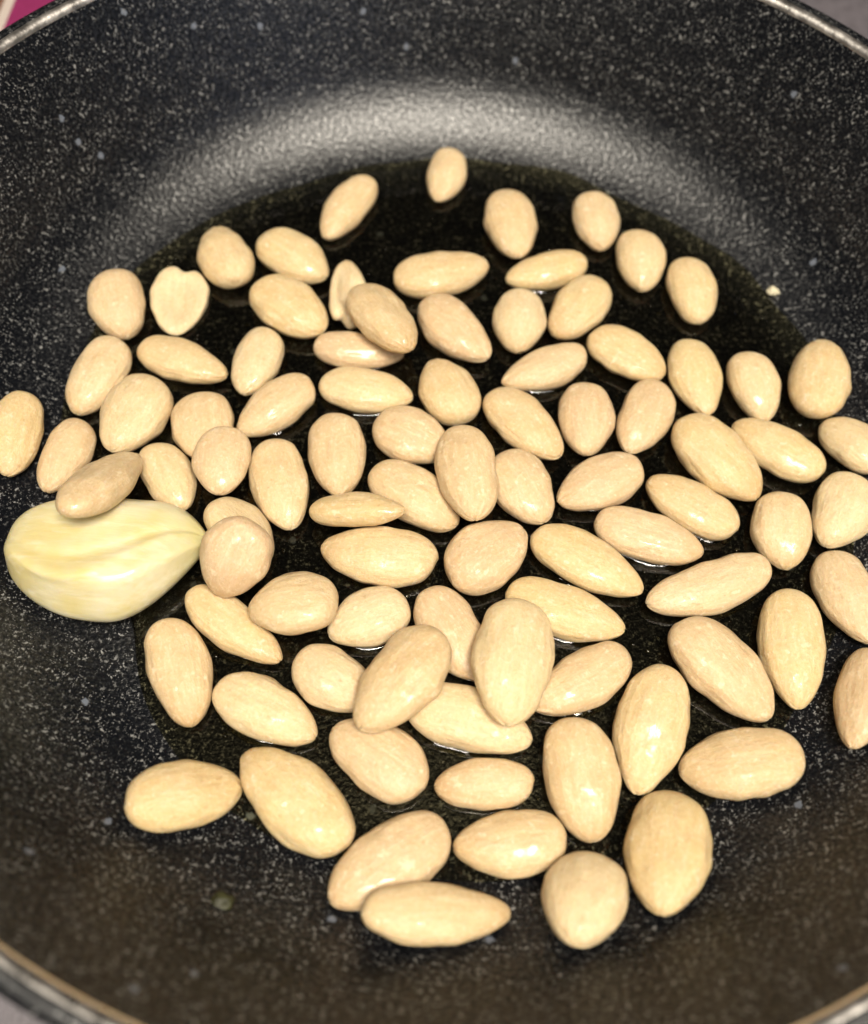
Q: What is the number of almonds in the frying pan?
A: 89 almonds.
